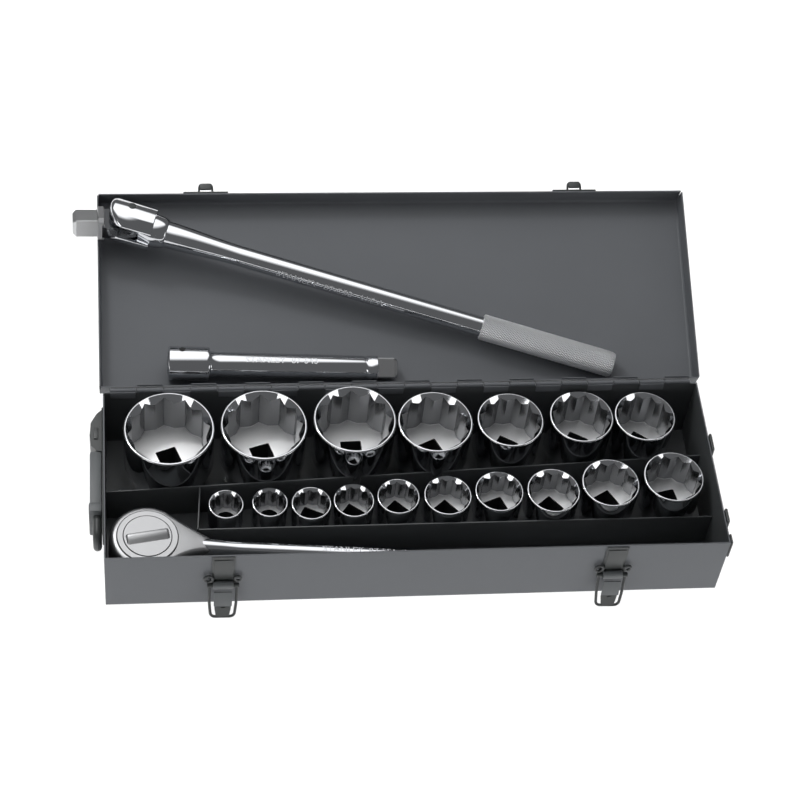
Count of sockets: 17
